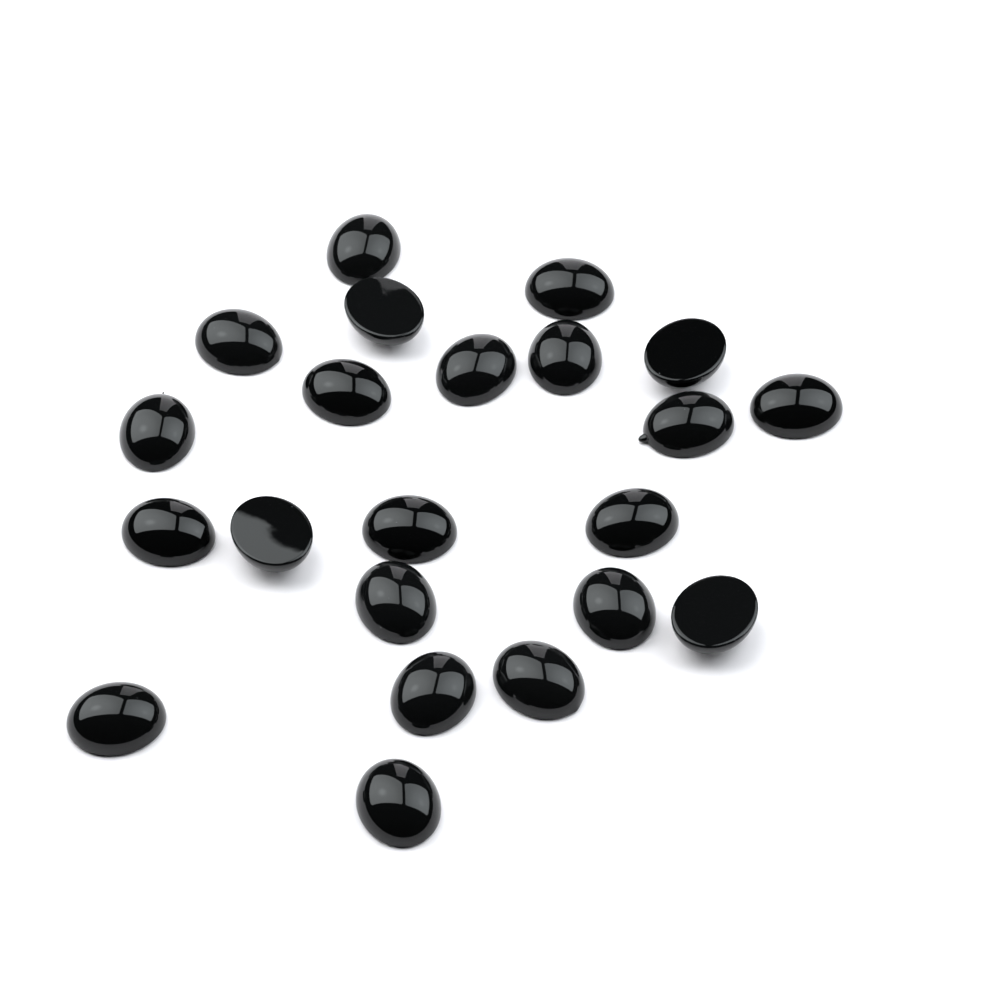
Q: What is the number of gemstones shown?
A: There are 22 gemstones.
